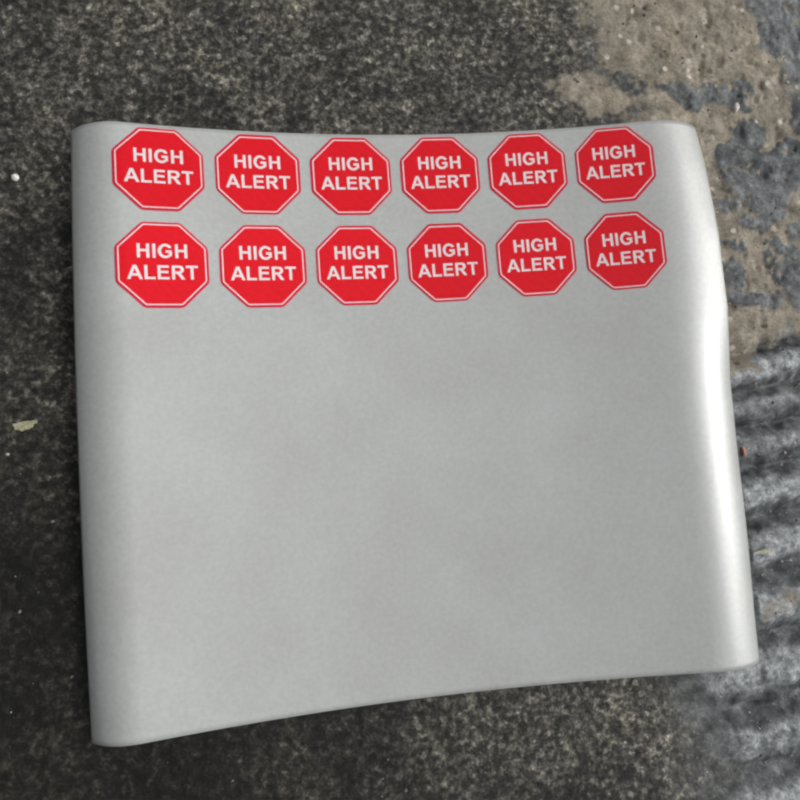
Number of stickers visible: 12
